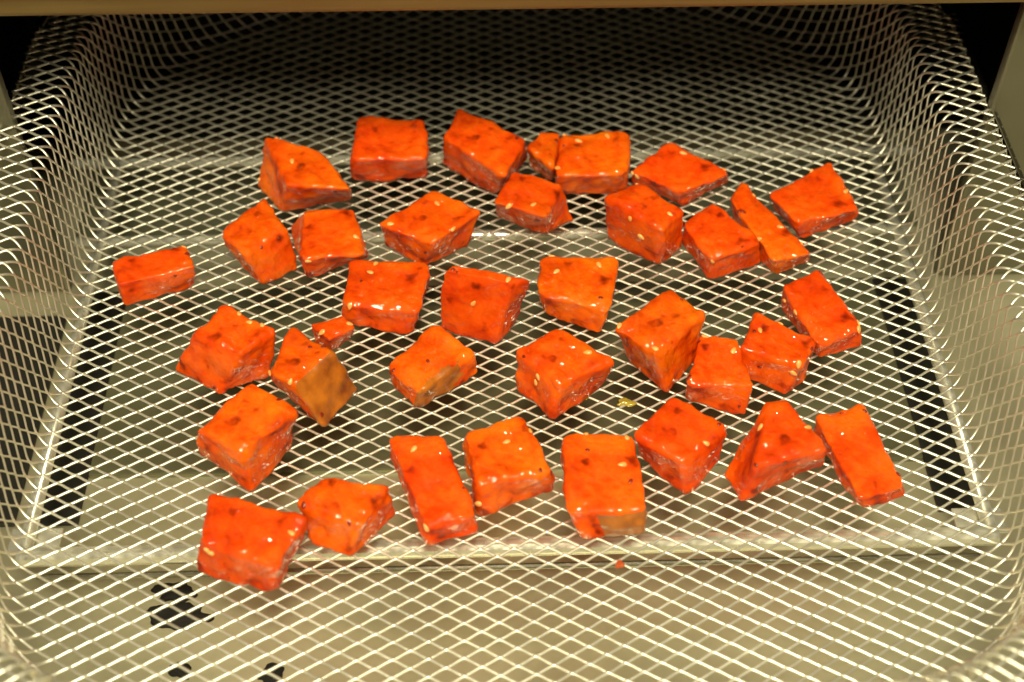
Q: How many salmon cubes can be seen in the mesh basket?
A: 36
